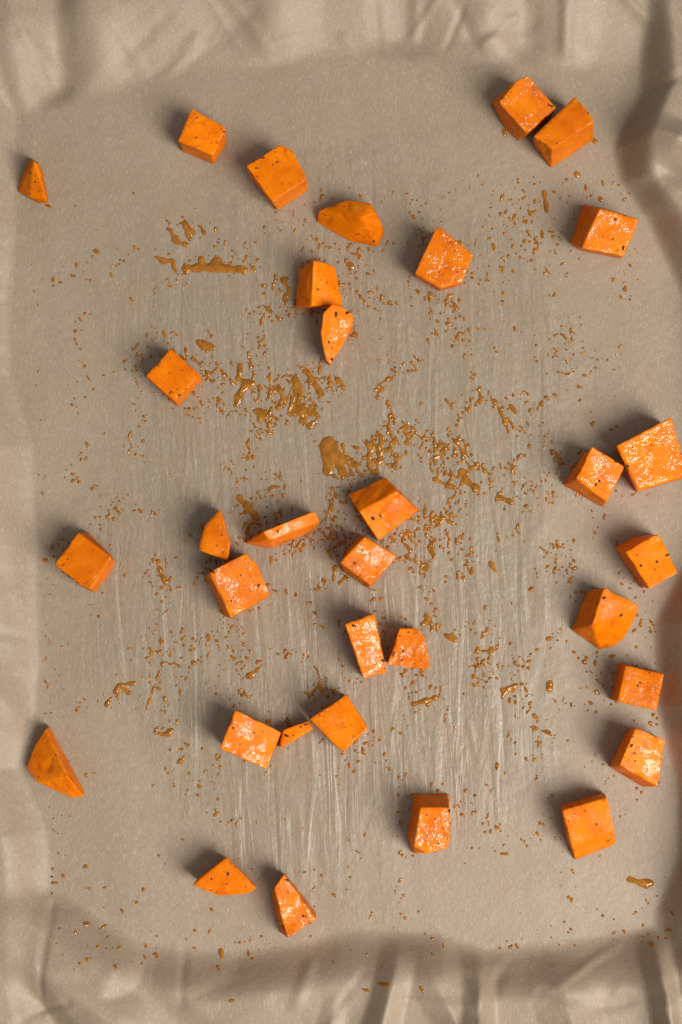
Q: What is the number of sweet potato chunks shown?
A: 33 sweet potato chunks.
